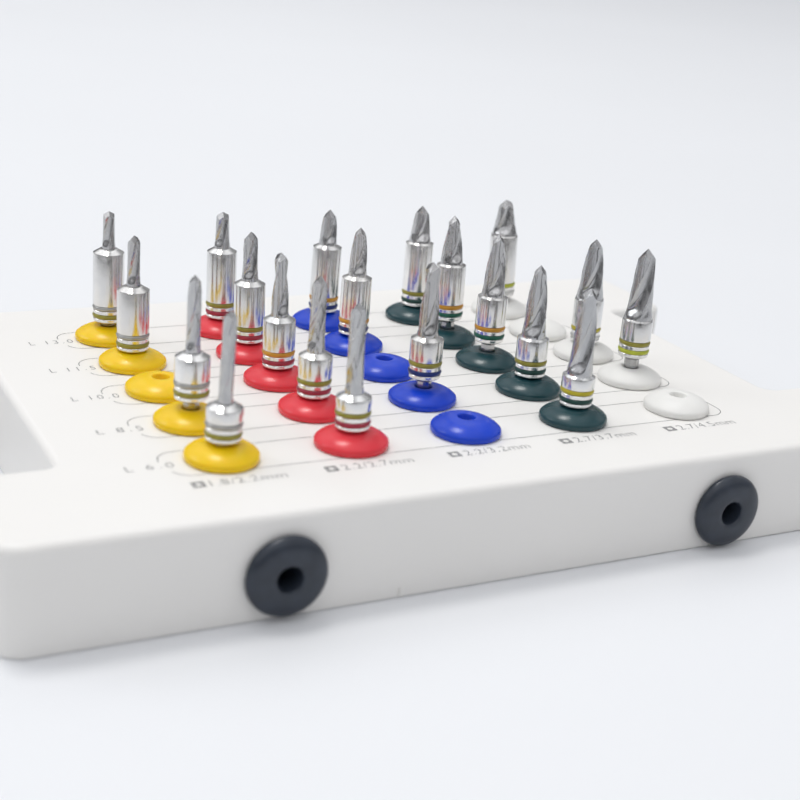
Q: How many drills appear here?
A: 20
